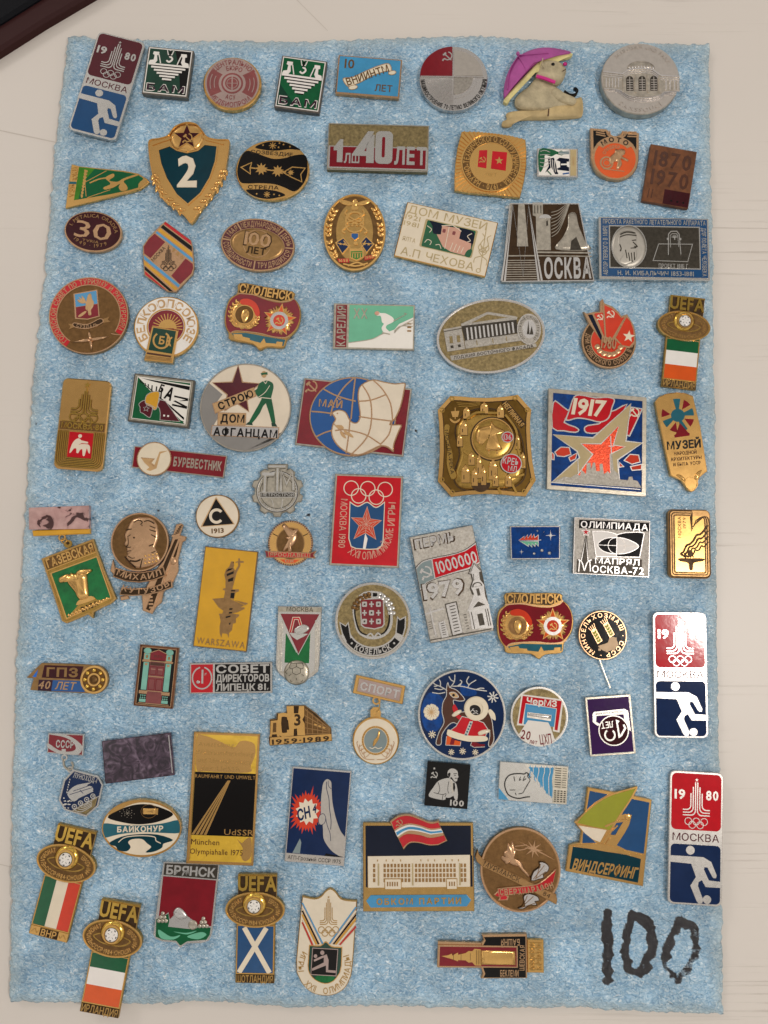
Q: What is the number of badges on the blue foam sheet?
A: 79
